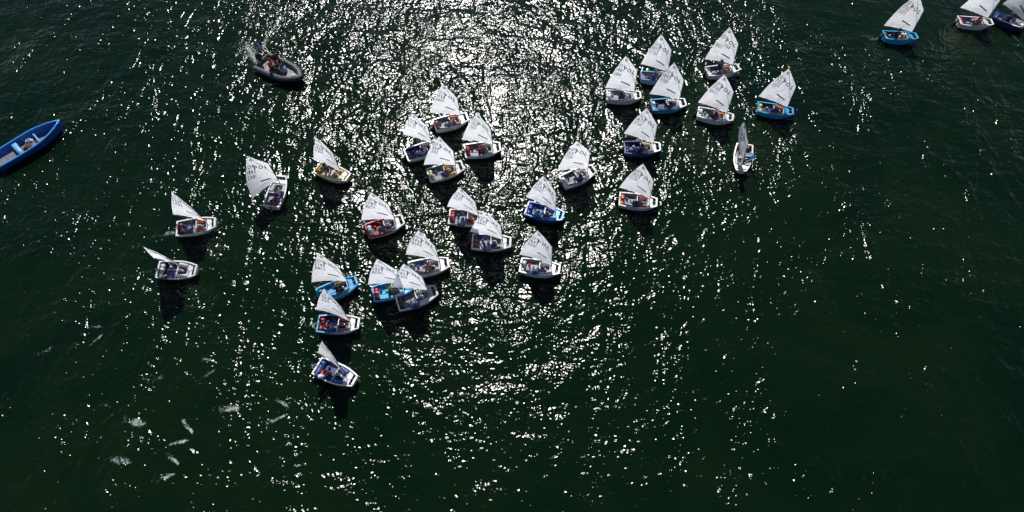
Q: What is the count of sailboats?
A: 32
